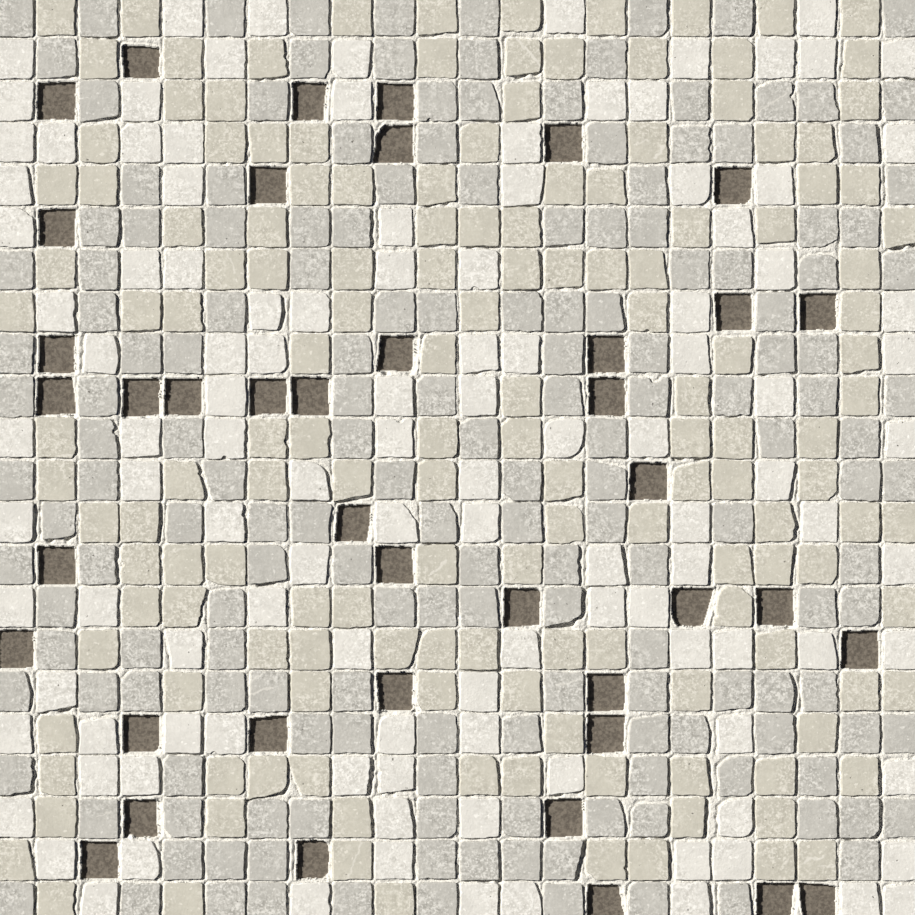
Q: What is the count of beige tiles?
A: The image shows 153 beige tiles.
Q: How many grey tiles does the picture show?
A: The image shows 174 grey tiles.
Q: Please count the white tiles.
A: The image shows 116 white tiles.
